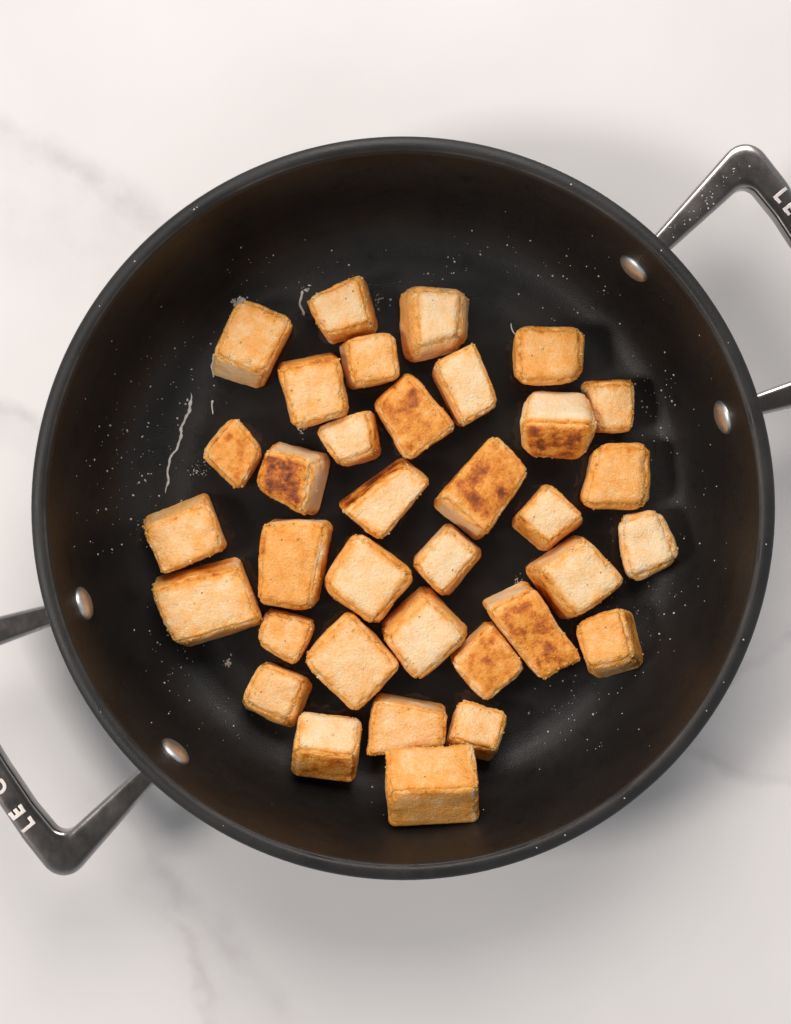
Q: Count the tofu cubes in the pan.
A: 35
